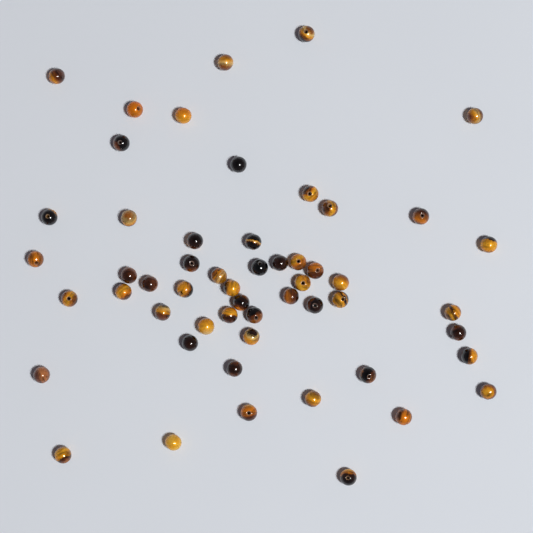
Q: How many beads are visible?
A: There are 54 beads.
